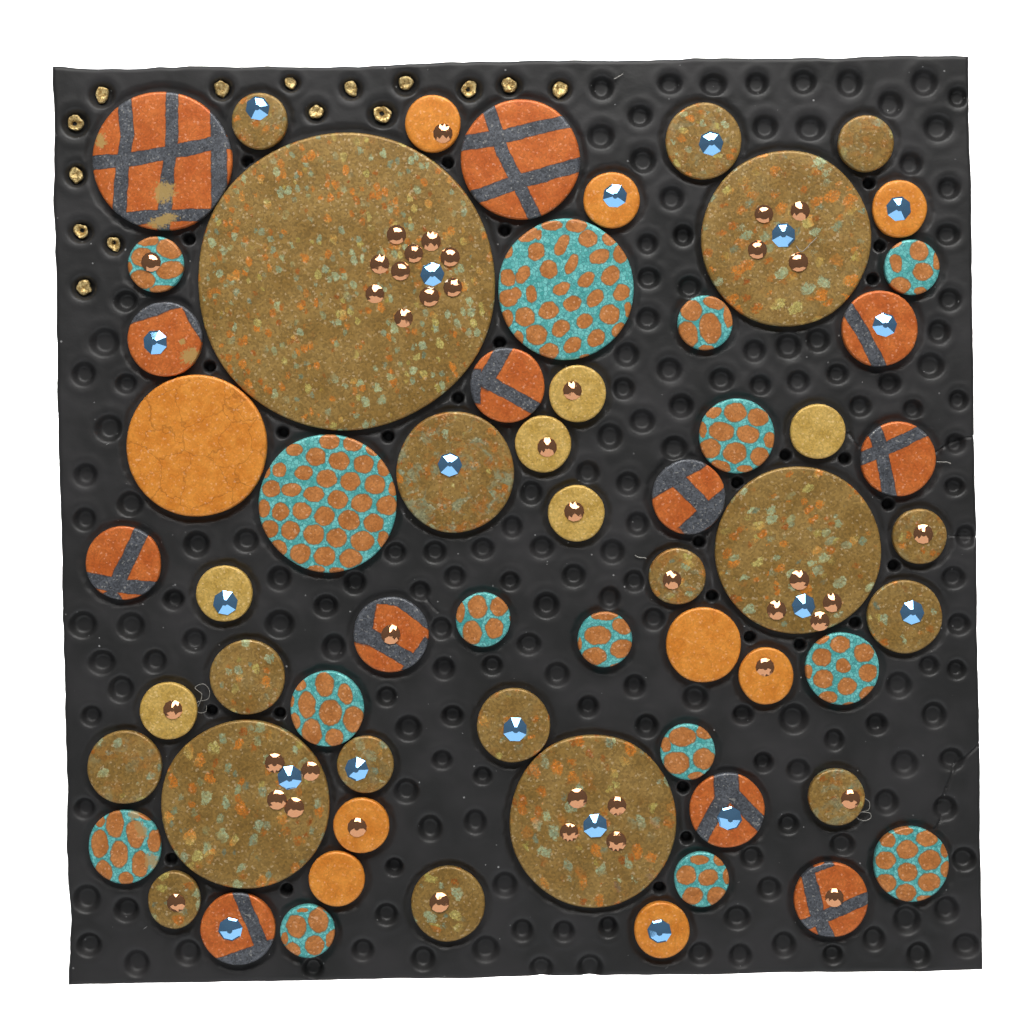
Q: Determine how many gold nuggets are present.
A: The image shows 15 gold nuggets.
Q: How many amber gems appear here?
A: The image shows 41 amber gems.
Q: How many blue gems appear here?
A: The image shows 19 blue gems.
